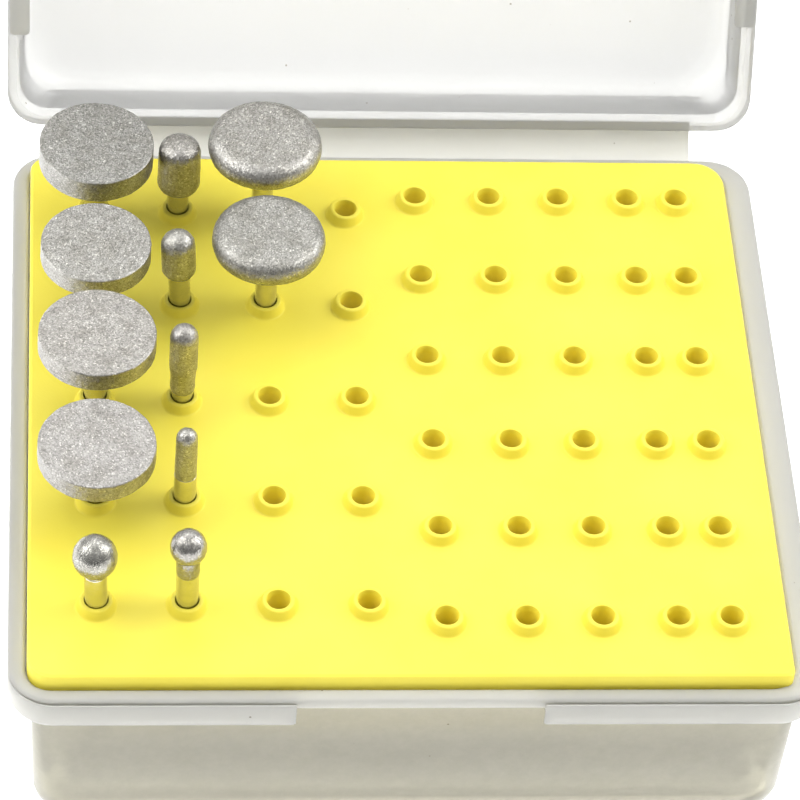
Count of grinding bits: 12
